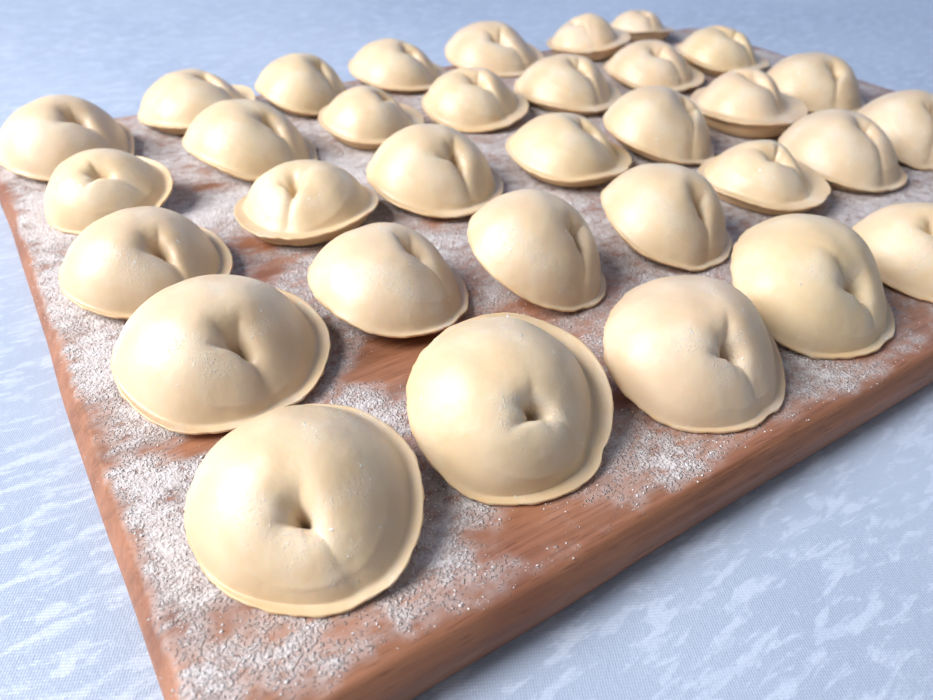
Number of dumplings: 33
